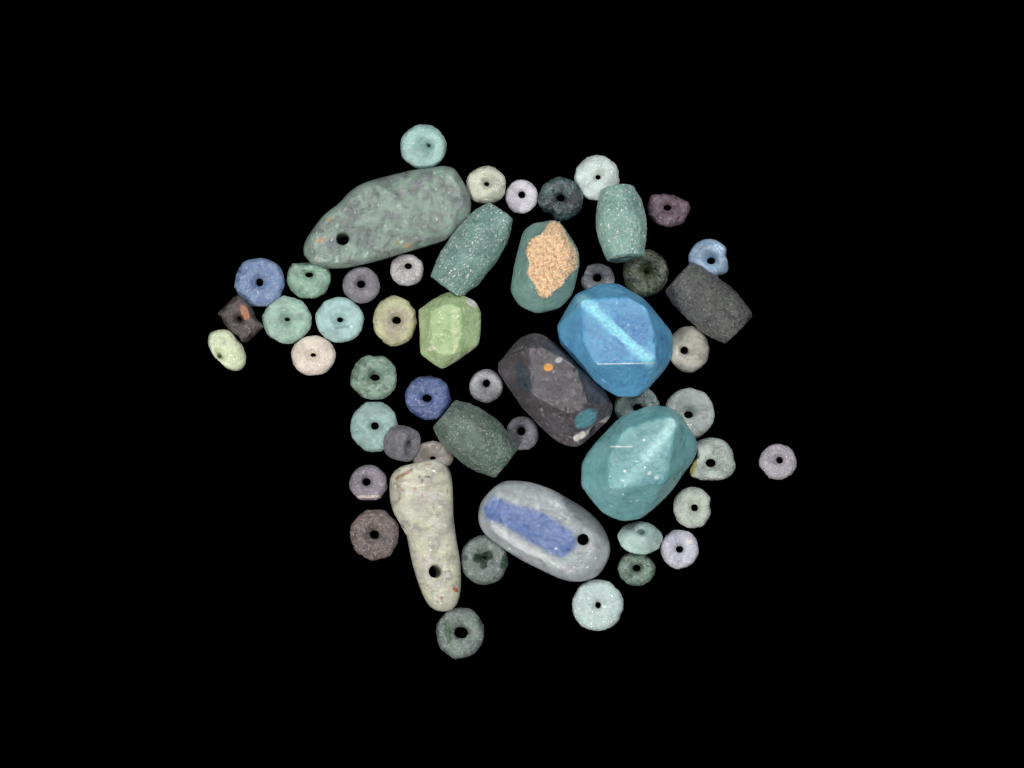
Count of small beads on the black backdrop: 40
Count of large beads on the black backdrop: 12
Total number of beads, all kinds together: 52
